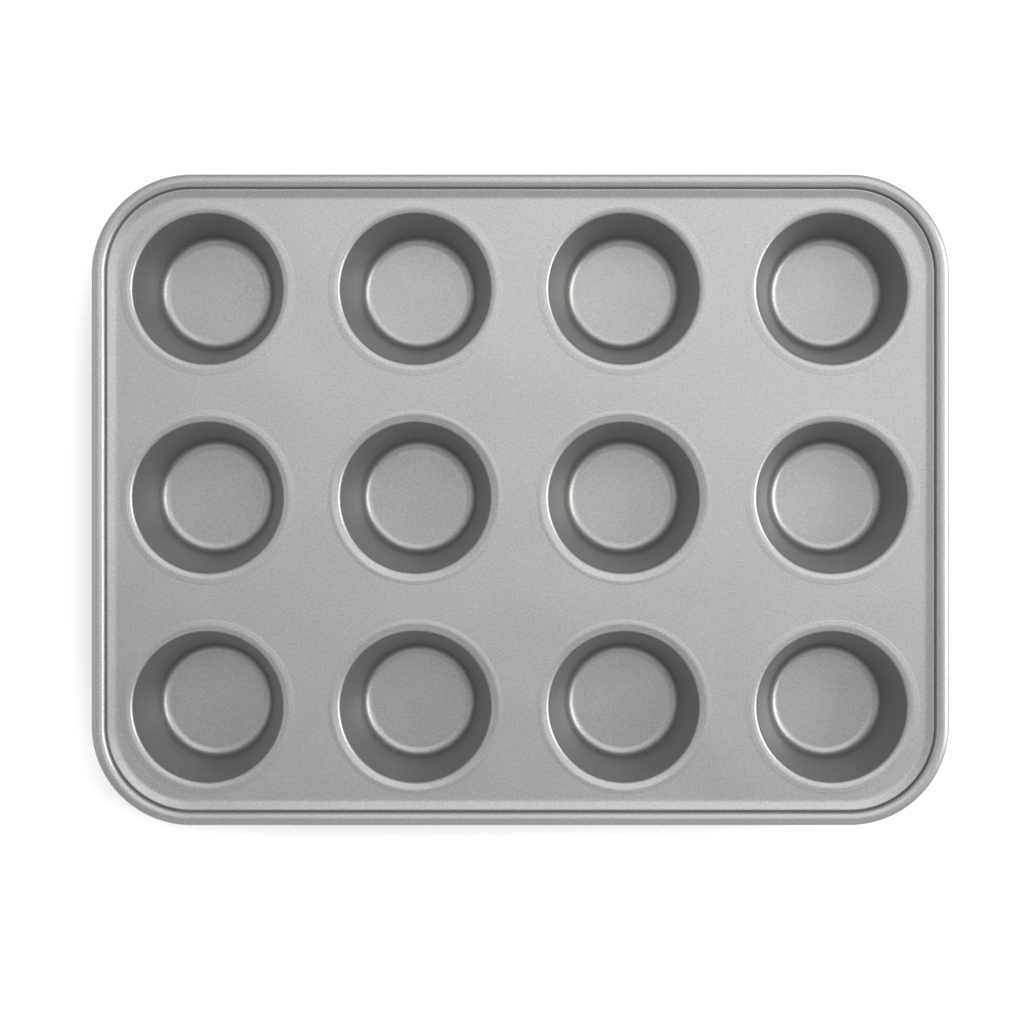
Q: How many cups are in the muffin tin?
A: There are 12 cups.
